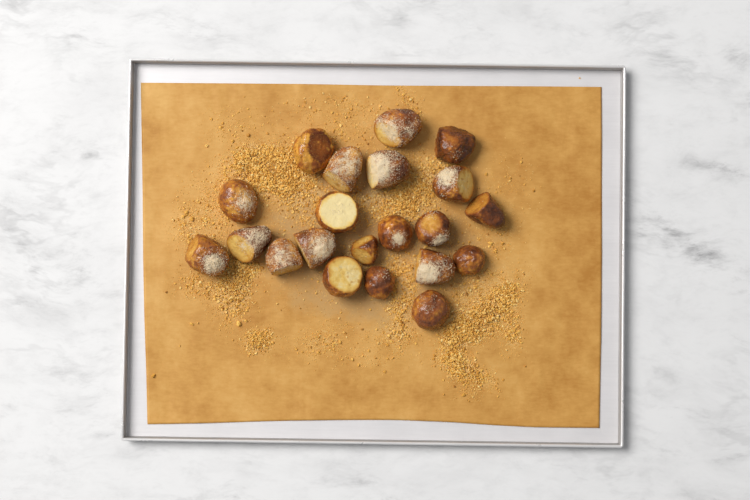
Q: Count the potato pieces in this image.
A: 21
